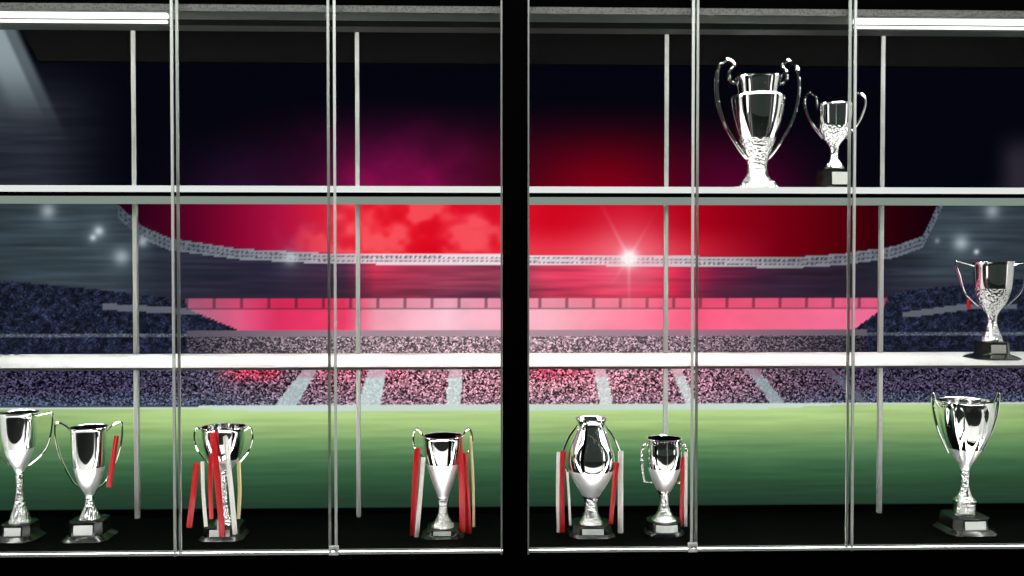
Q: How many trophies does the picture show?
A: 10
